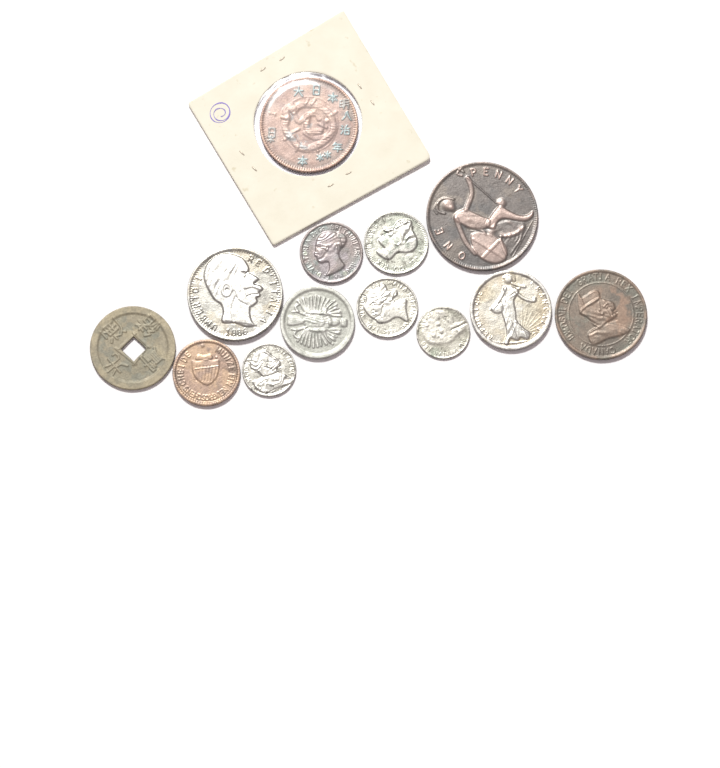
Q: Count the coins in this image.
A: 13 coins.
